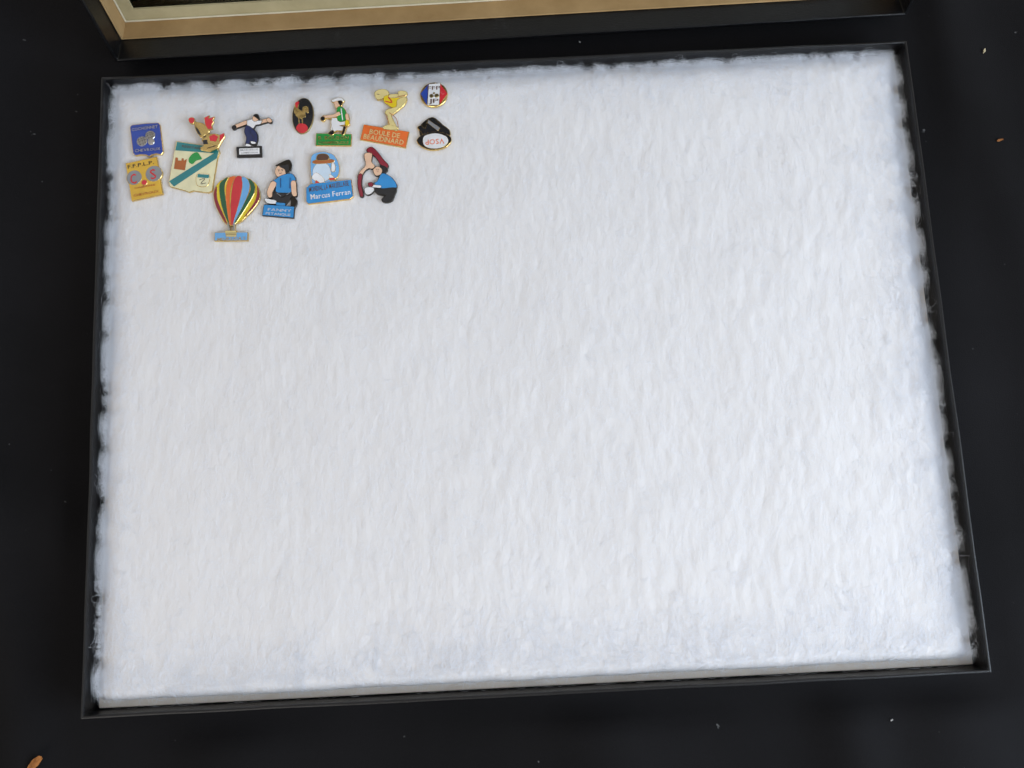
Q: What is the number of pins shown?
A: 14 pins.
